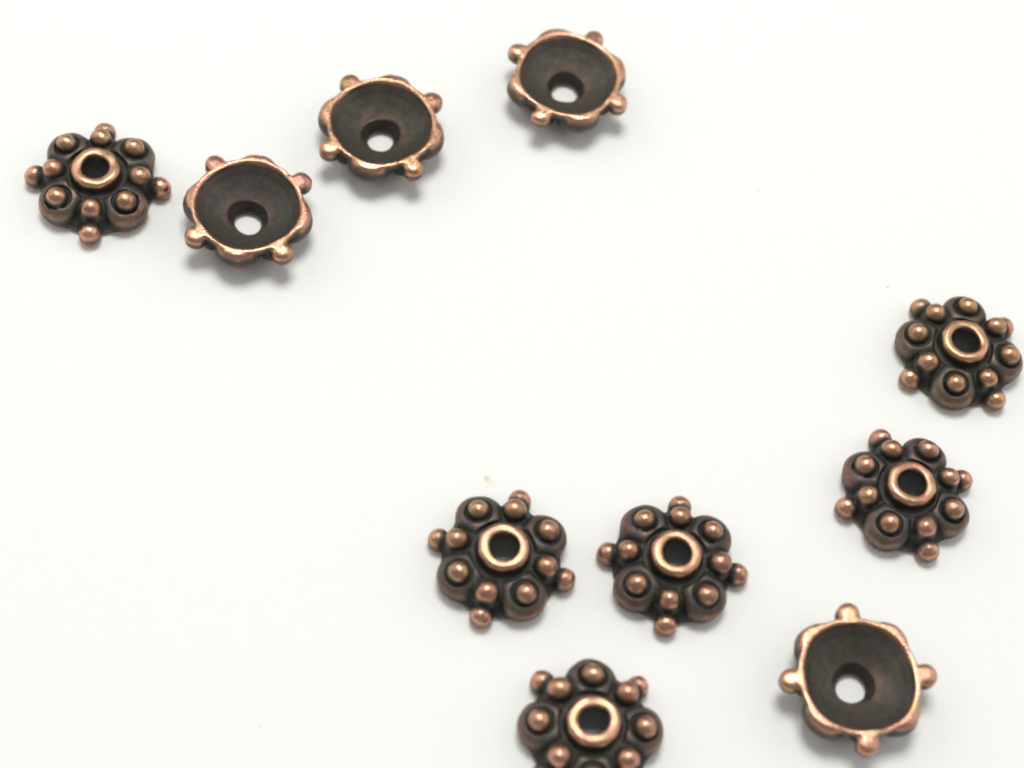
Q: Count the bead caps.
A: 10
